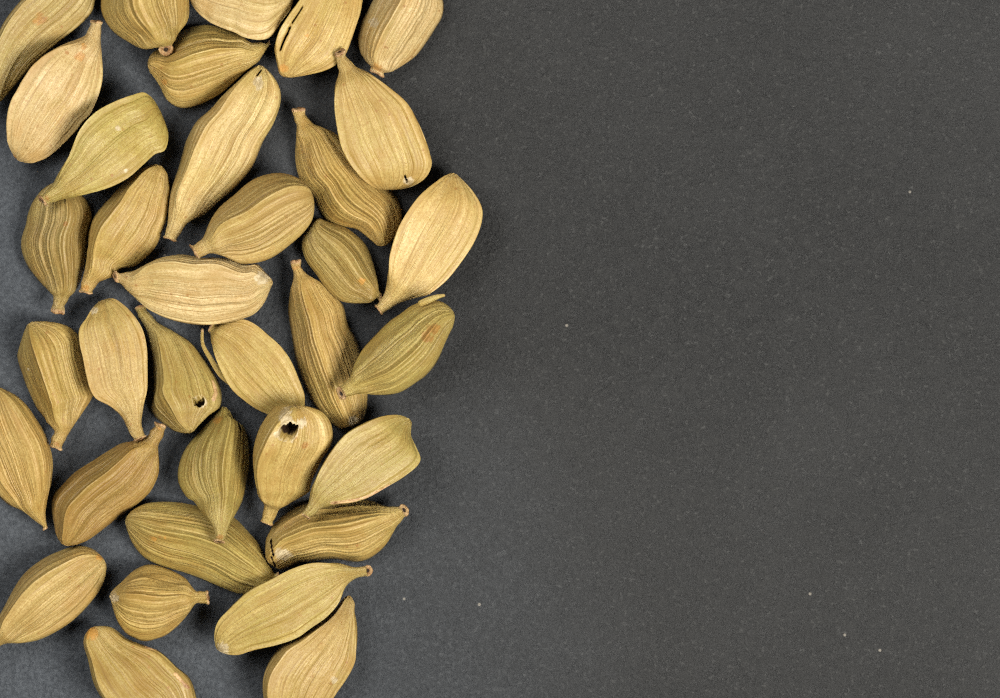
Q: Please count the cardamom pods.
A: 35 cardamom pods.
